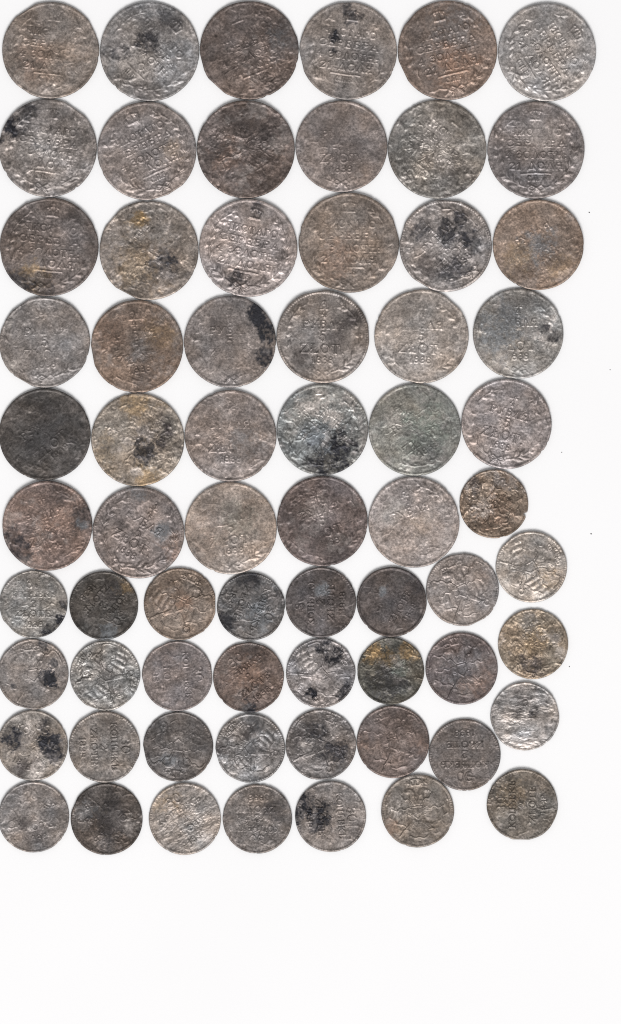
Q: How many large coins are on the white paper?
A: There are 35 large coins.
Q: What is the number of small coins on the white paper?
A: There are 32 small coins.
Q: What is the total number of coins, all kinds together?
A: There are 67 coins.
